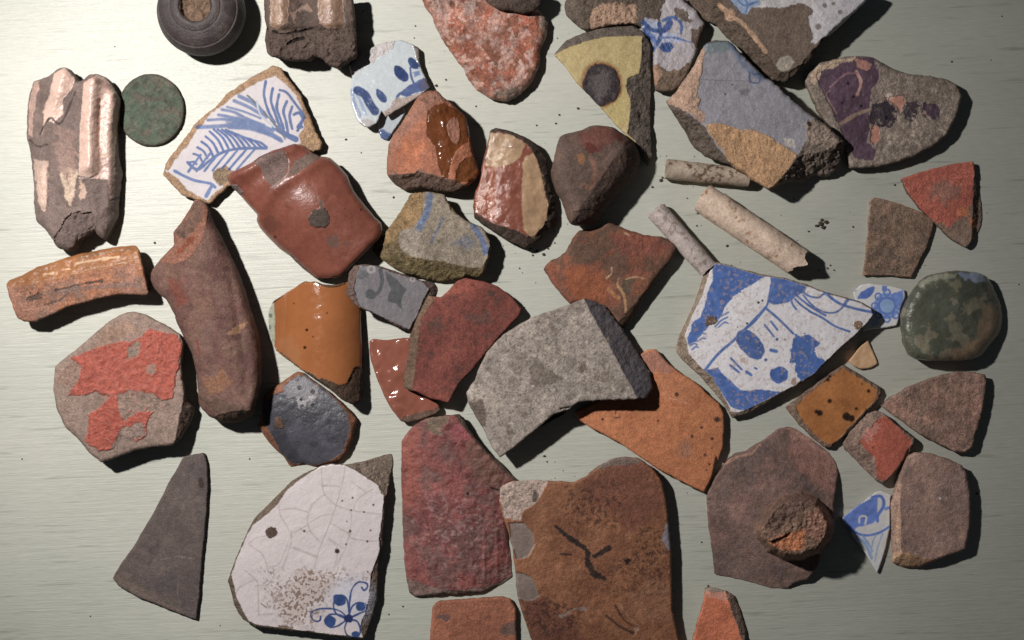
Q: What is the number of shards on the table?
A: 44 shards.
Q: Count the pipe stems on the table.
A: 3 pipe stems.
